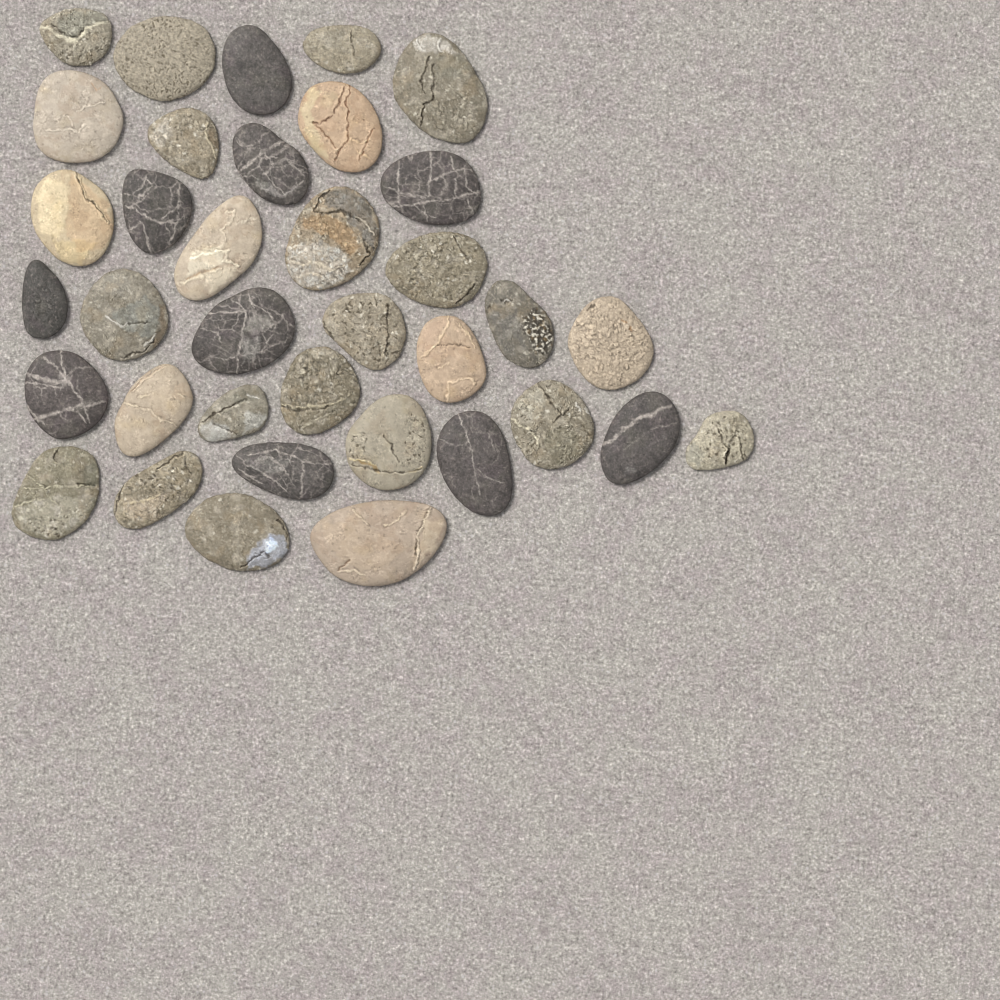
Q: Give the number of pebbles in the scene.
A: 36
